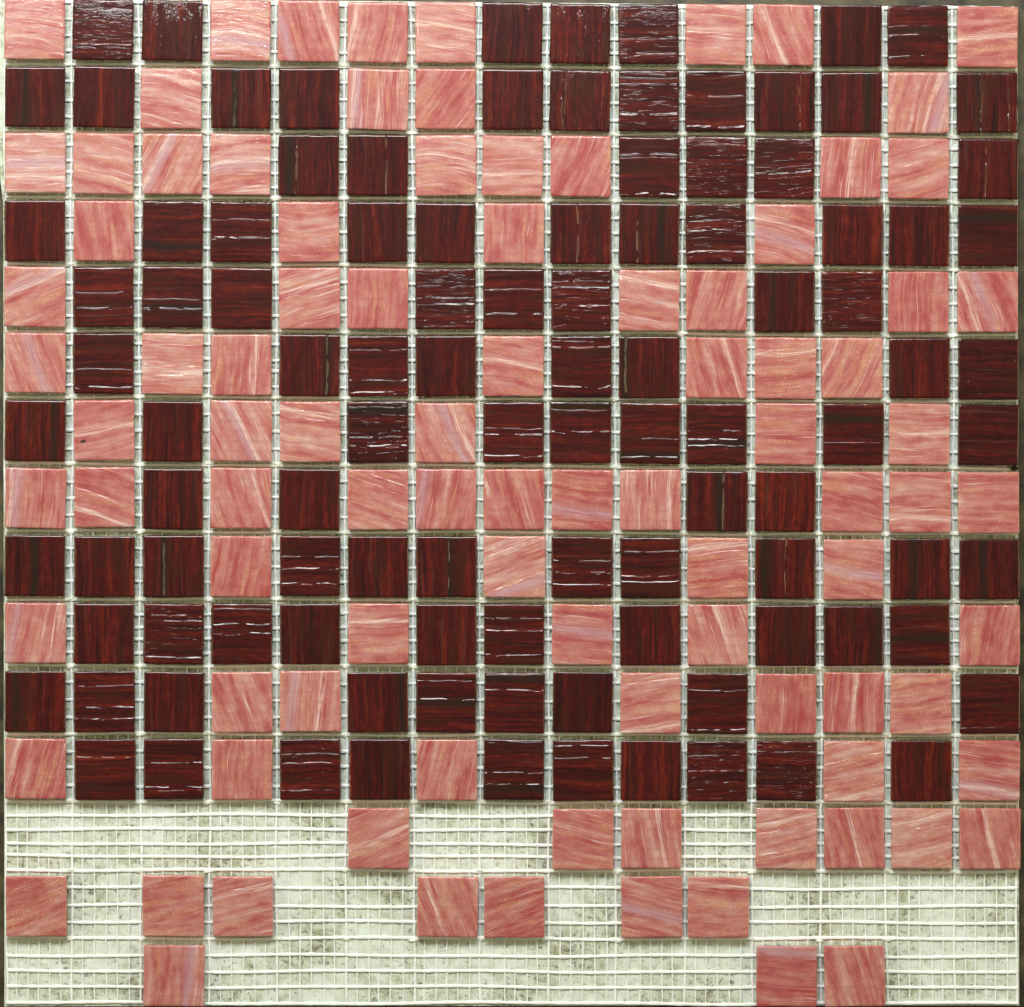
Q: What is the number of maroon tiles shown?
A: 104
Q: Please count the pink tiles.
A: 93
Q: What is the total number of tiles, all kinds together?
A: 197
